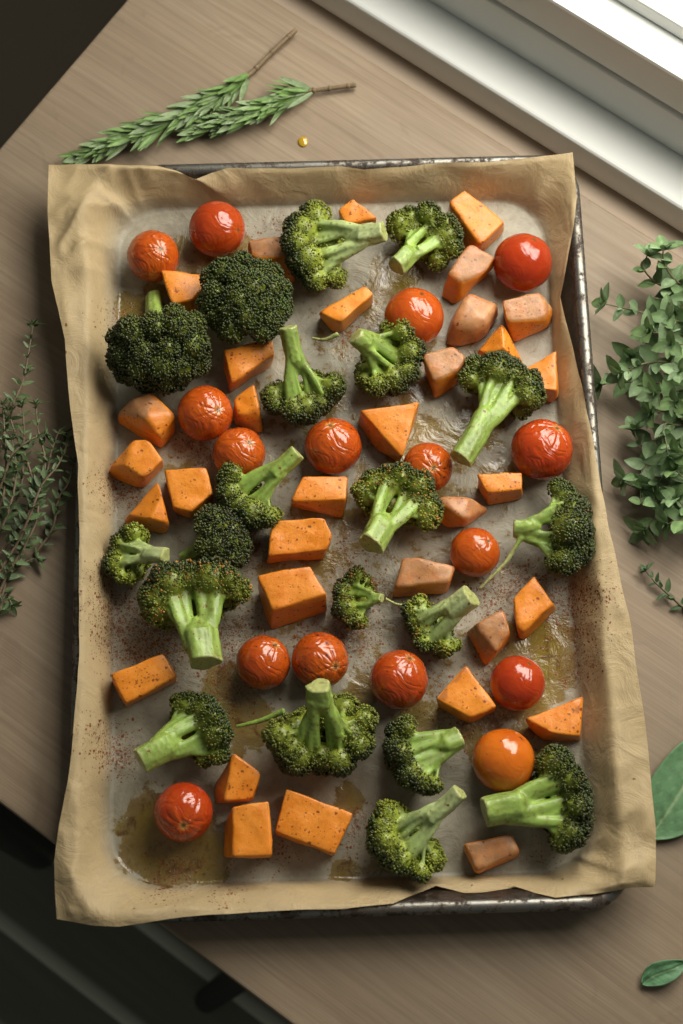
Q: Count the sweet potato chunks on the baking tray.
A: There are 33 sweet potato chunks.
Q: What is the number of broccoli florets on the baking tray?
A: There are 20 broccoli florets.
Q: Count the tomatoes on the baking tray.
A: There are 16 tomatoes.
